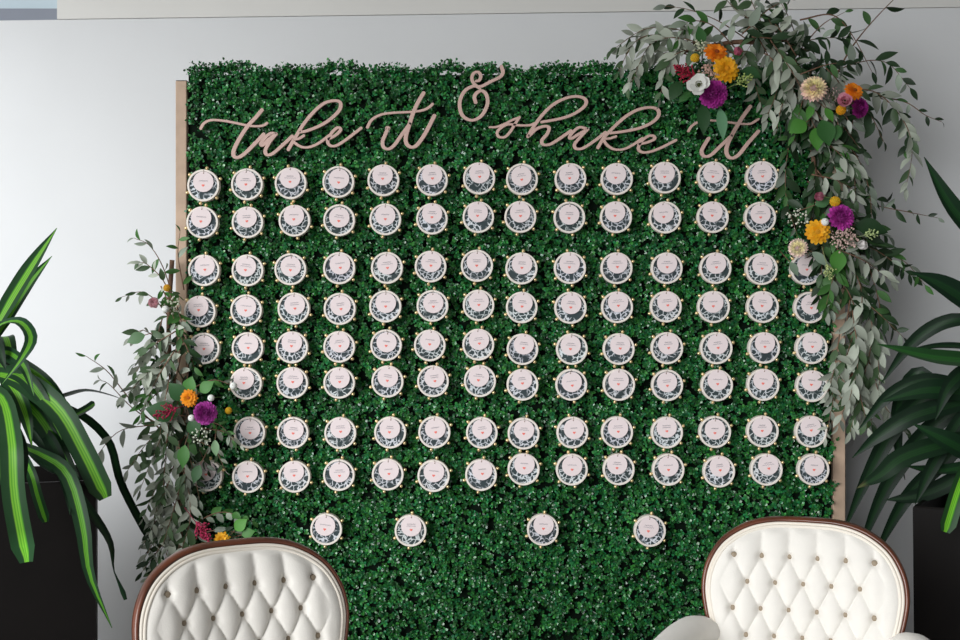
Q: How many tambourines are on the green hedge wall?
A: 112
